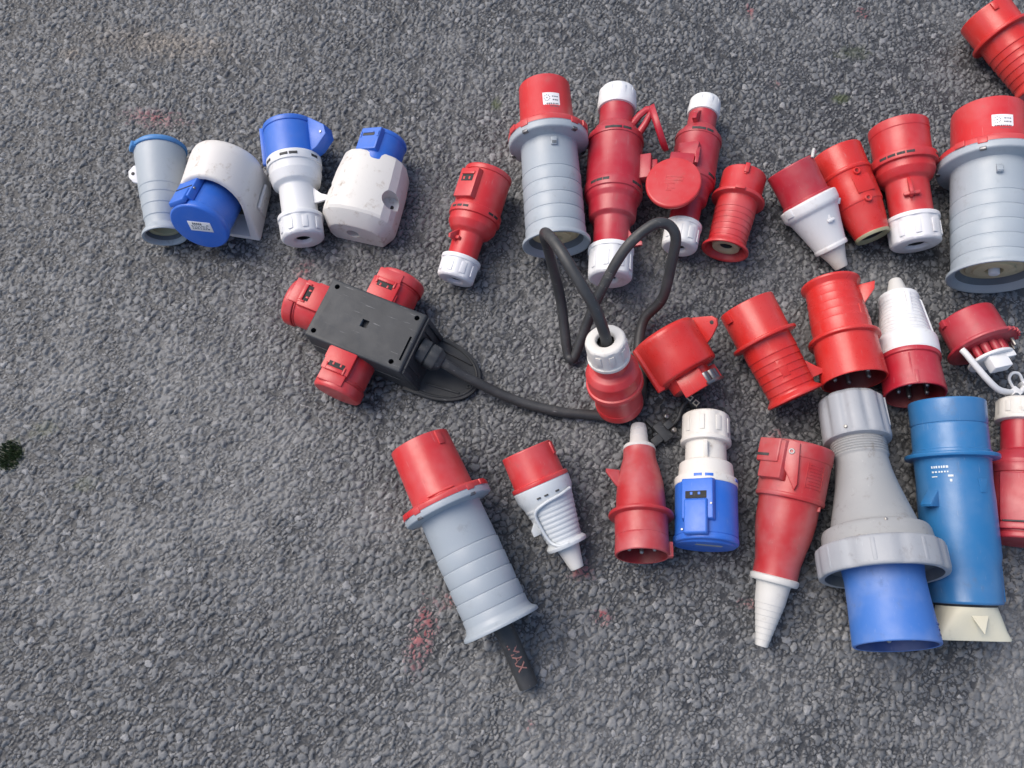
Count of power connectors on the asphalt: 28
